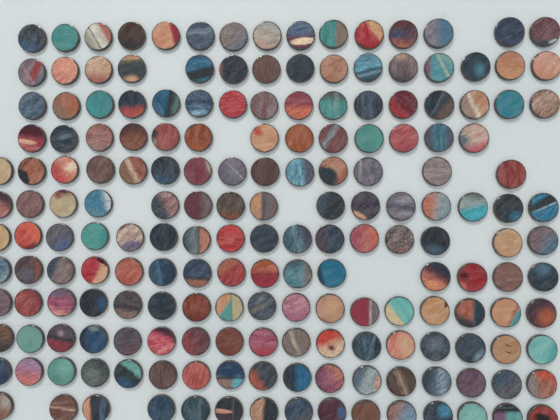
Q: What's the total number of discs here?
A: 185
